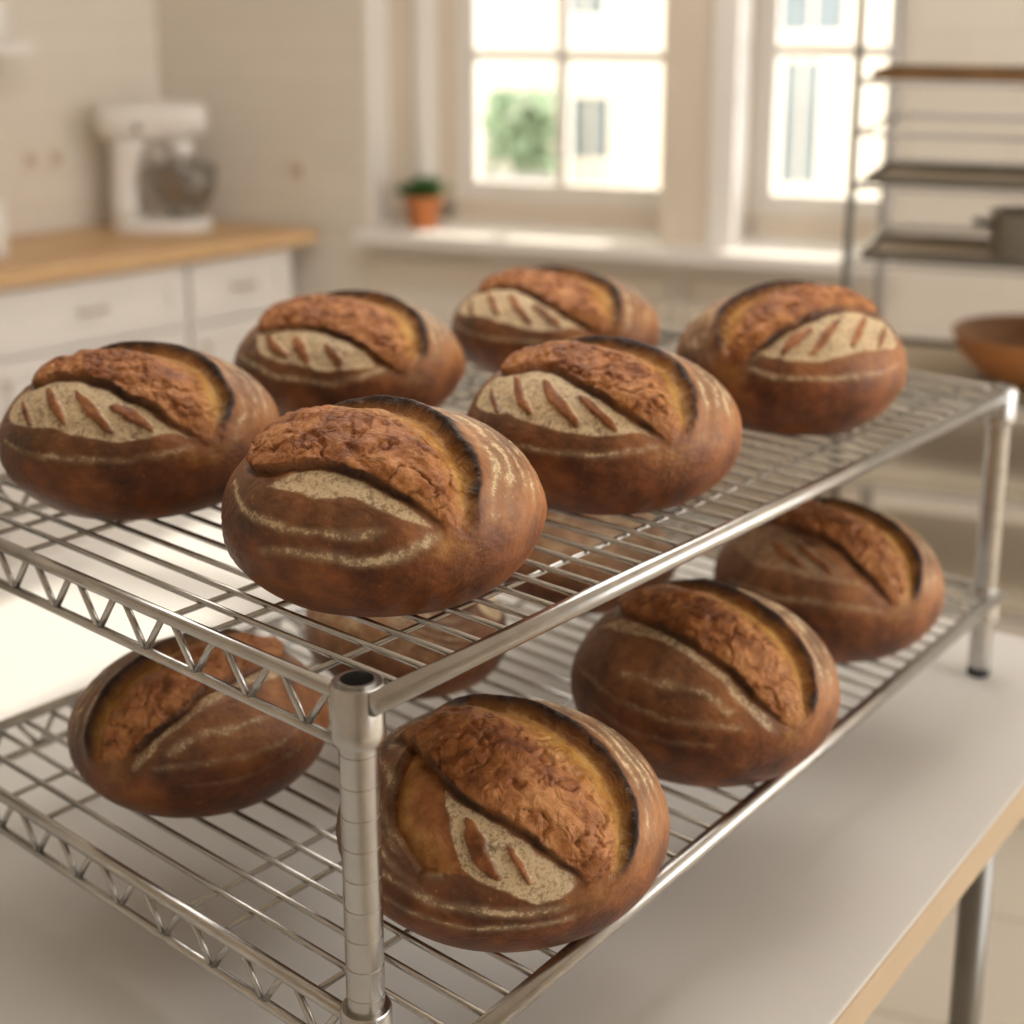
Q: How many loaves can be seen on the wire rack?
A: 12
